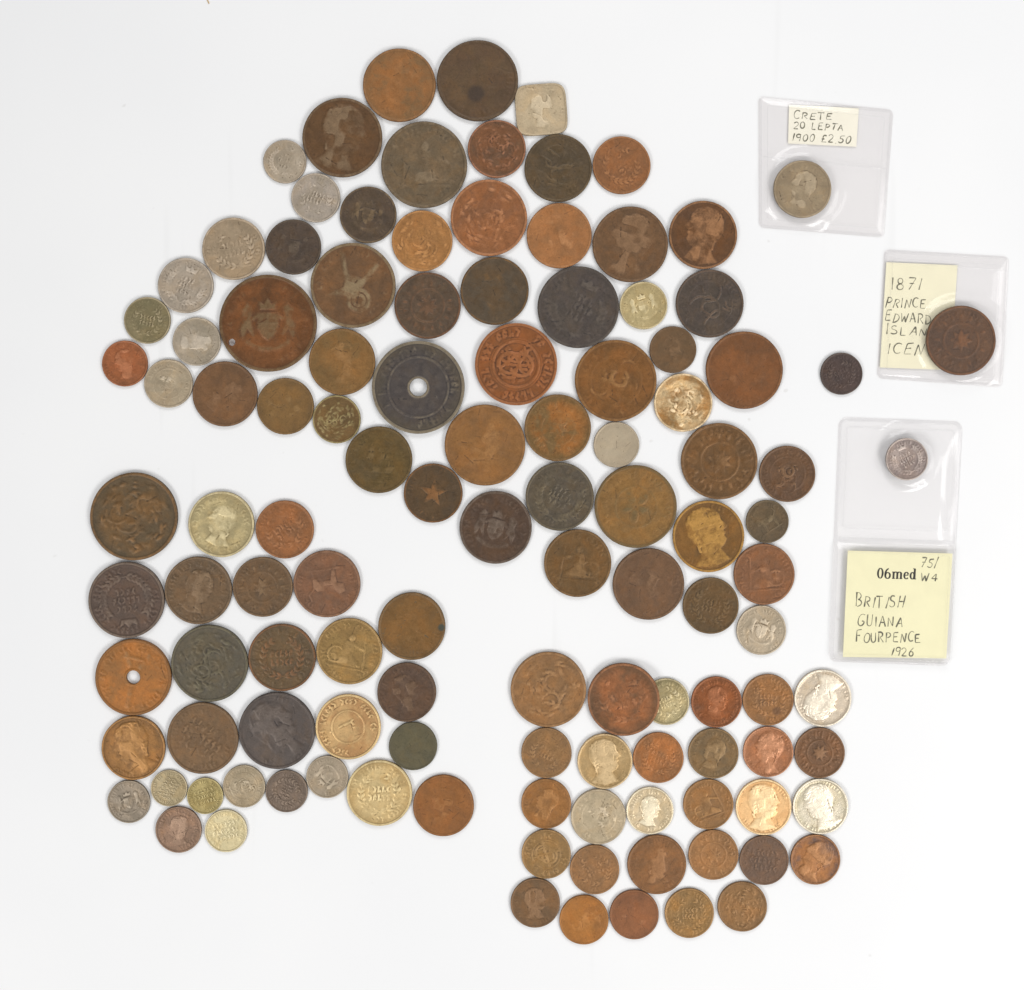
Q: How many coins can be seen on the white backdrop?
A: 118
